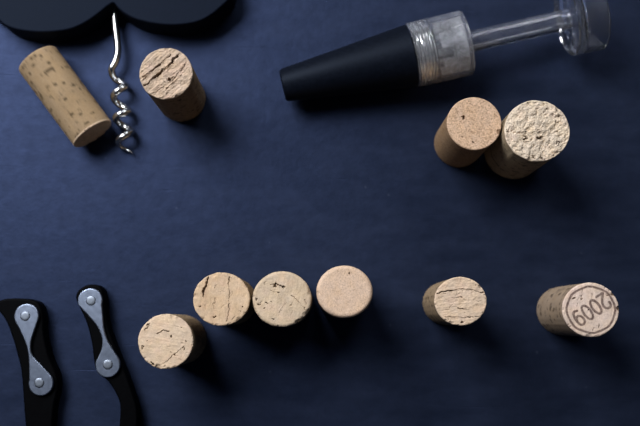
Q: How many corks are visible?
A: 10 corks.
